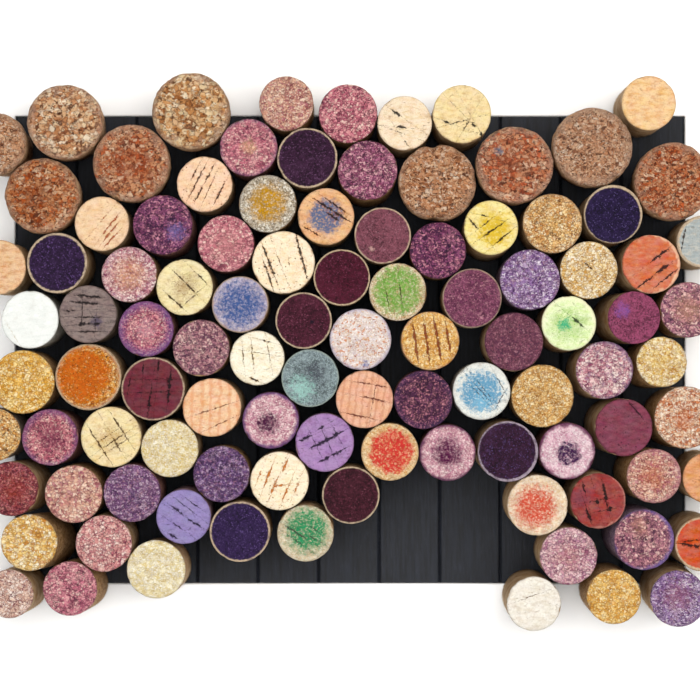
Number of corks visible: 100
